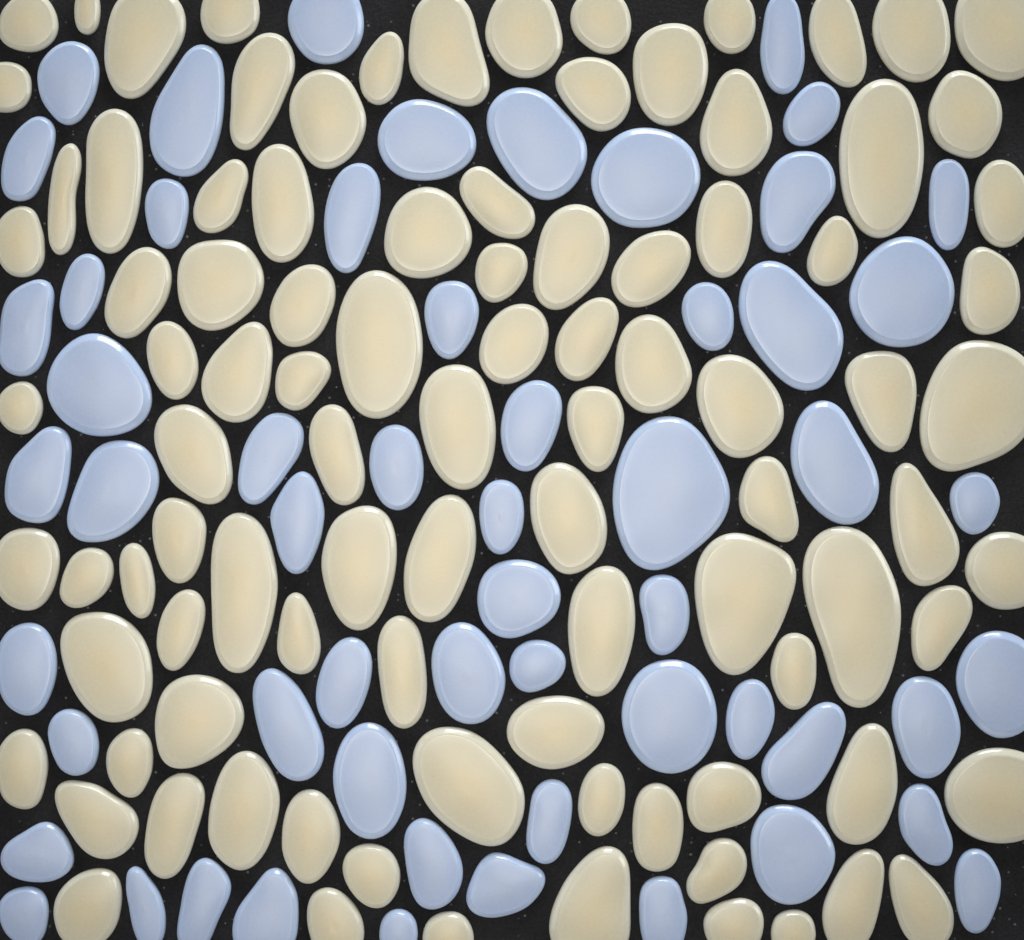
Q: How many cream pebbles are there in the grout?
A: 96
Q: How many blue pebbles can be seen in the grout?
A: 57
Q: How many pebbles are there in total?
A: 153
